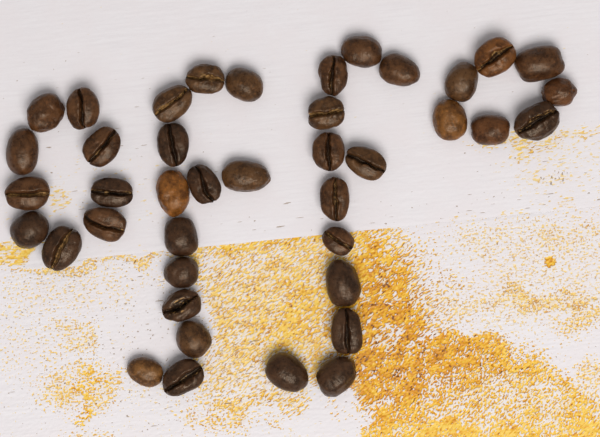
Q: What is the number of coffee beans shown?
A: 41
